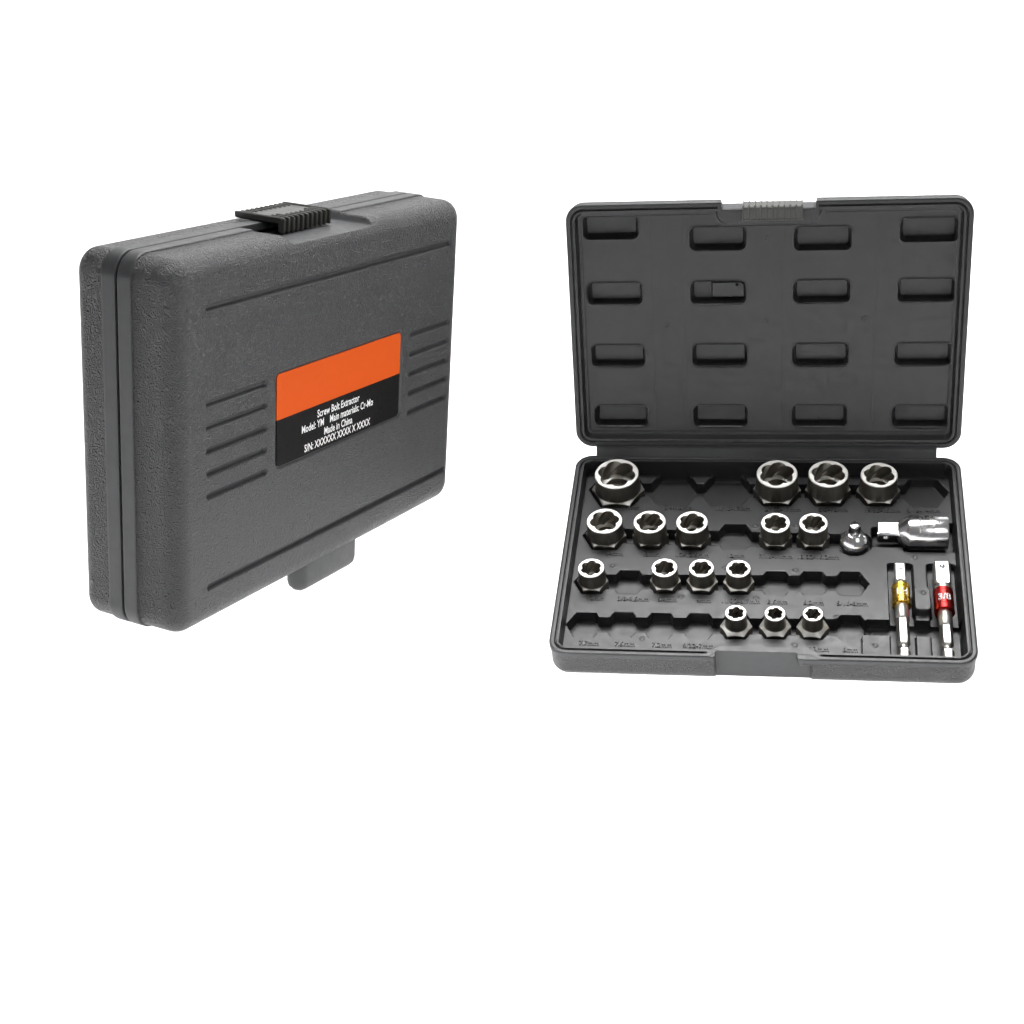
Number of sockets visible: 16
